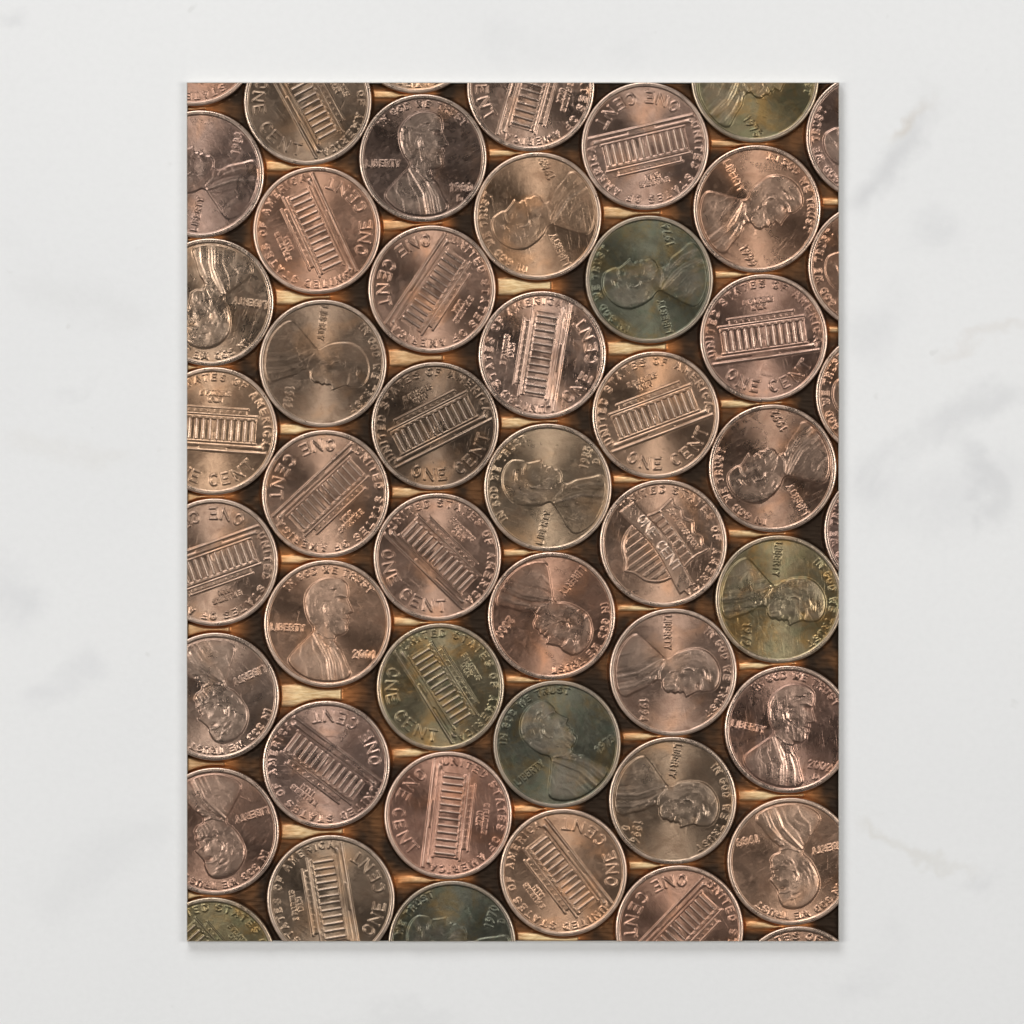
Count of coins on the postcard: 49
